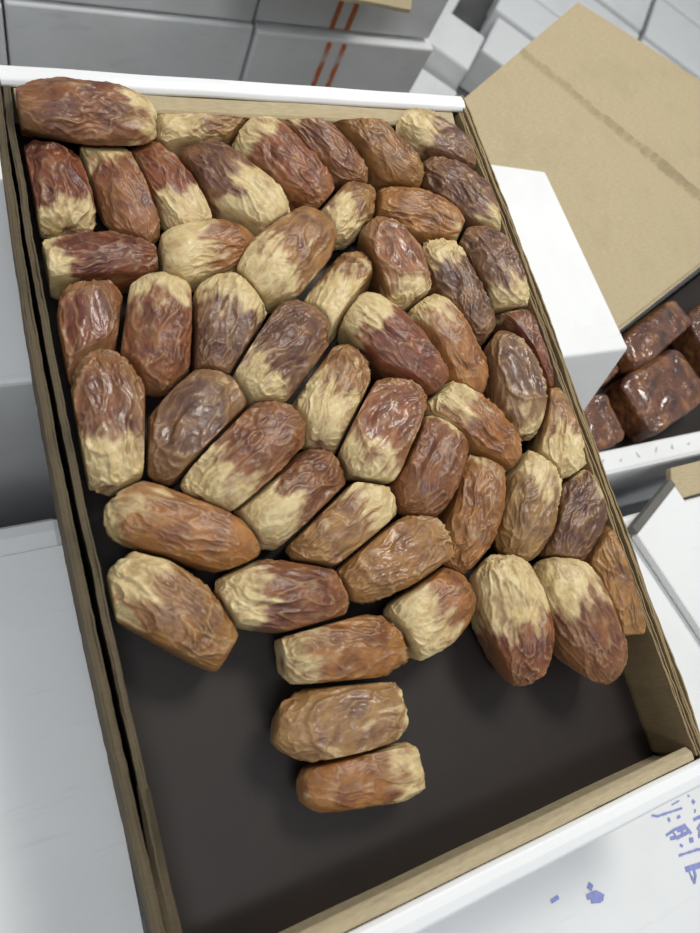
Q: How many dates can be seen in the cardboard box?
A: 52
